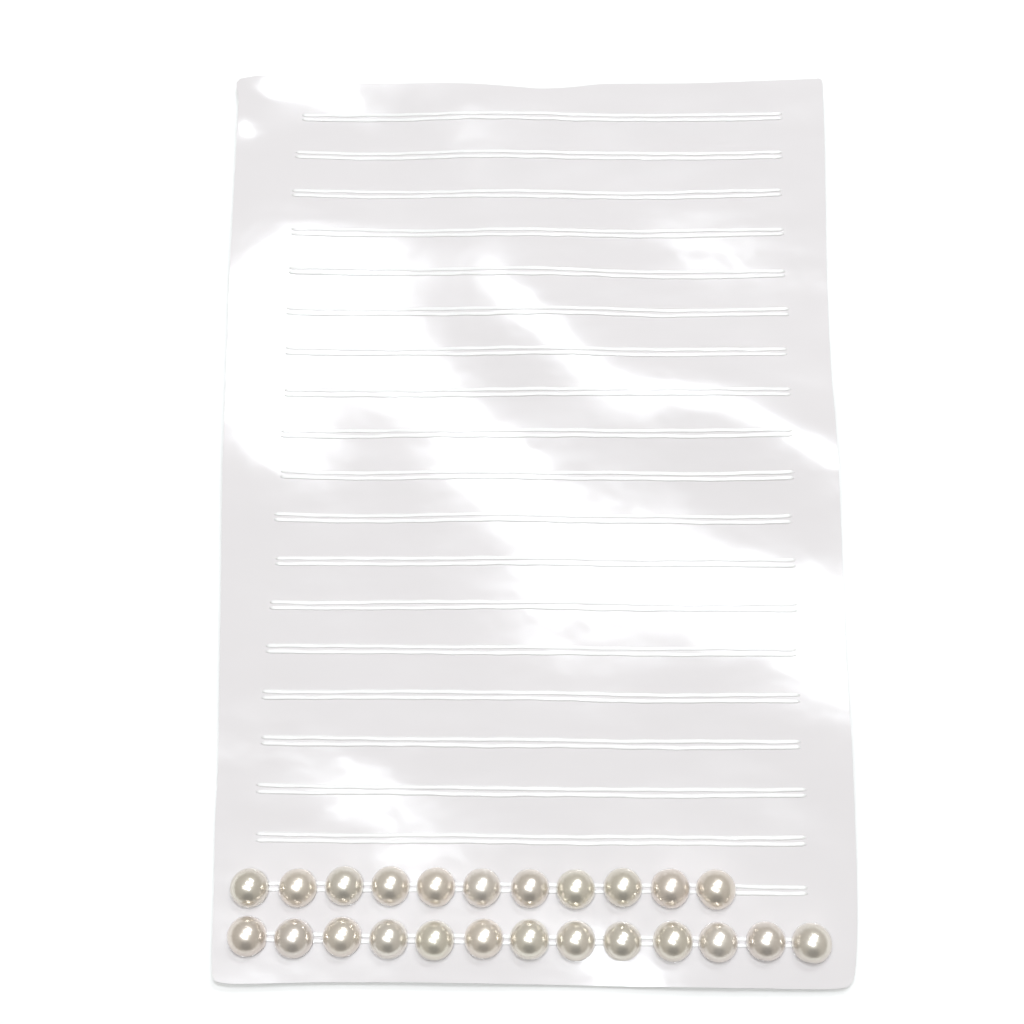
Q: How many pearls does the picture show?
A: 24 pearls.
